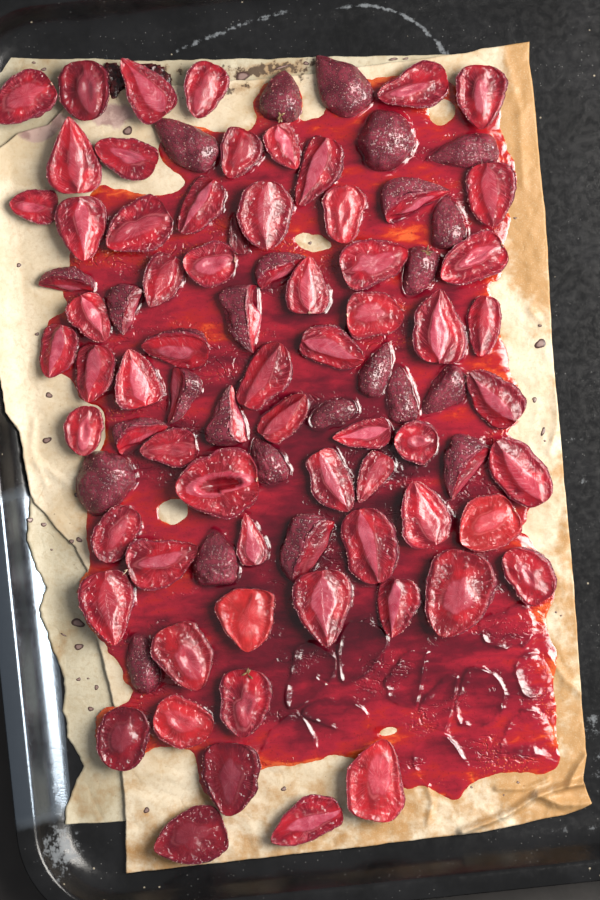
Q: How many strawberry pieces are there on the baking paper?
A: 89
